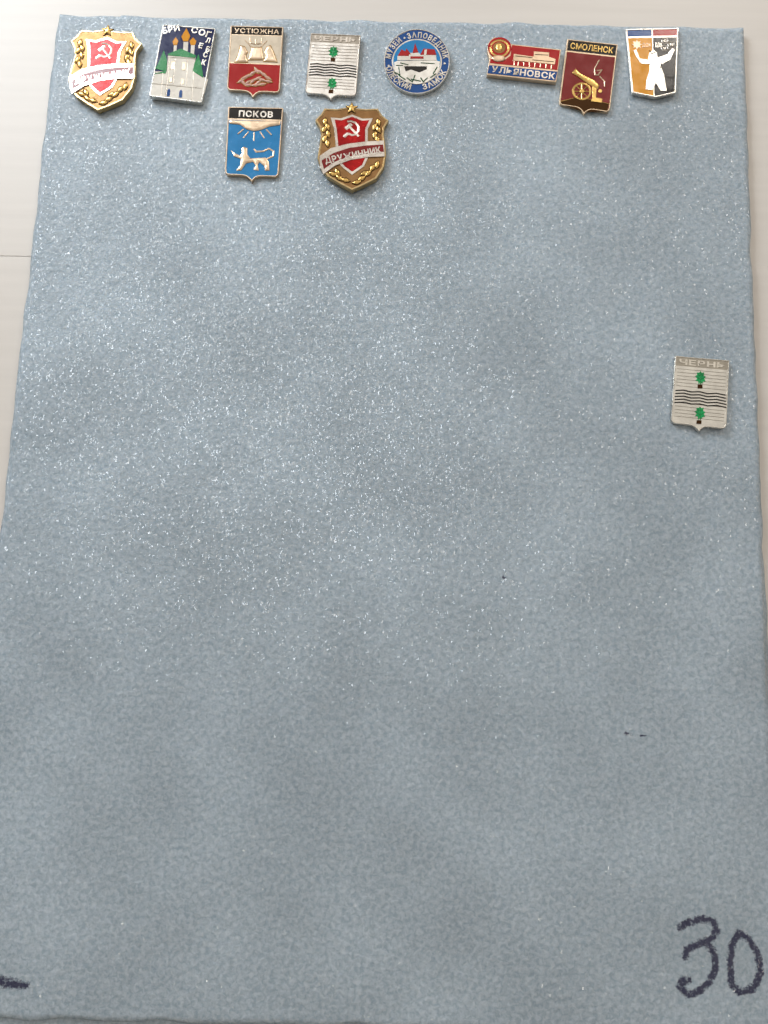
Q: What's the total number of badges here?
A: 11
